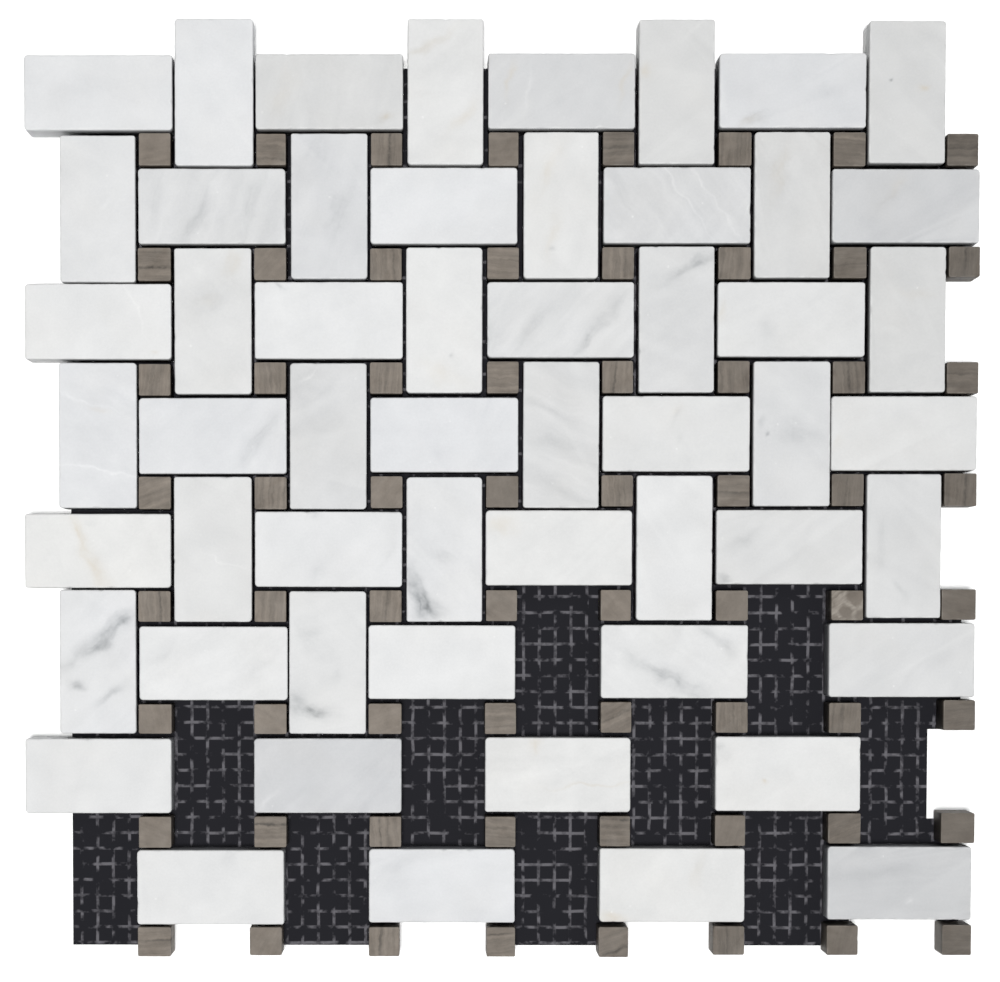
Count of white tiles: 54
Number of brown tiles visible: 64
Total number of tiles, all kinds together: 118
